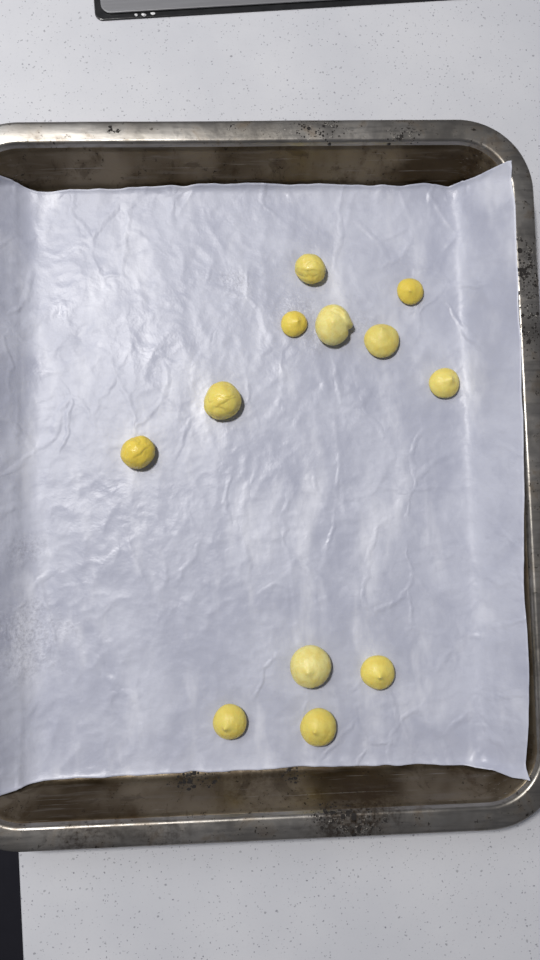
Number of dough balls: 12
